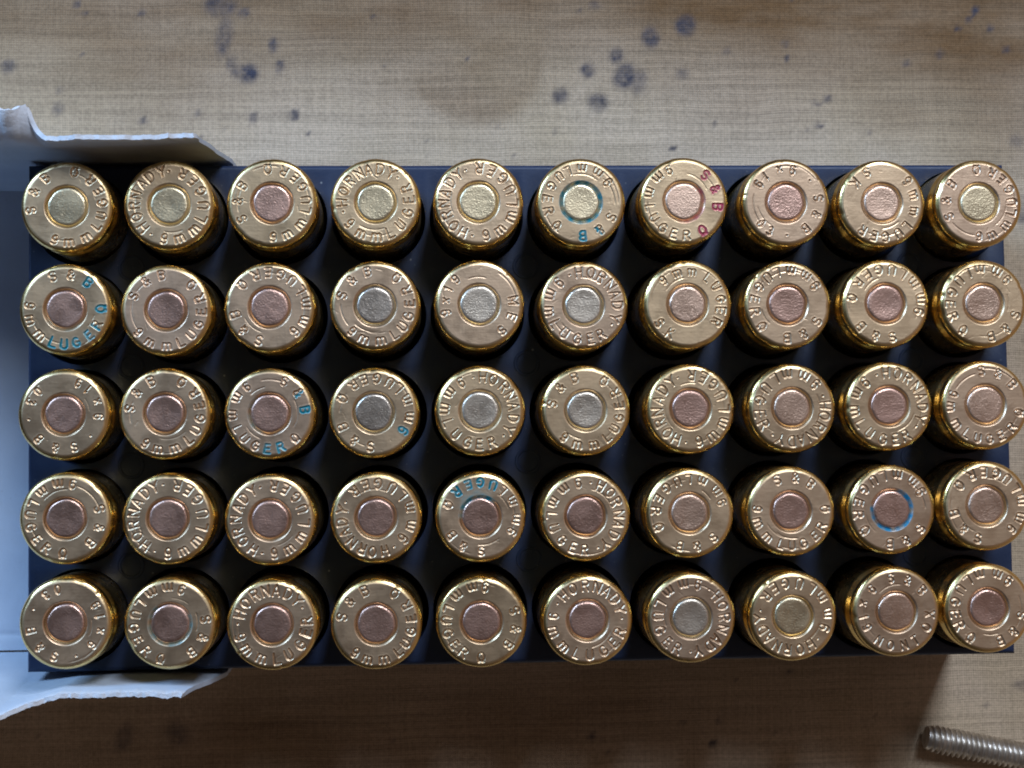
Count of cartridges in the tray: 50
